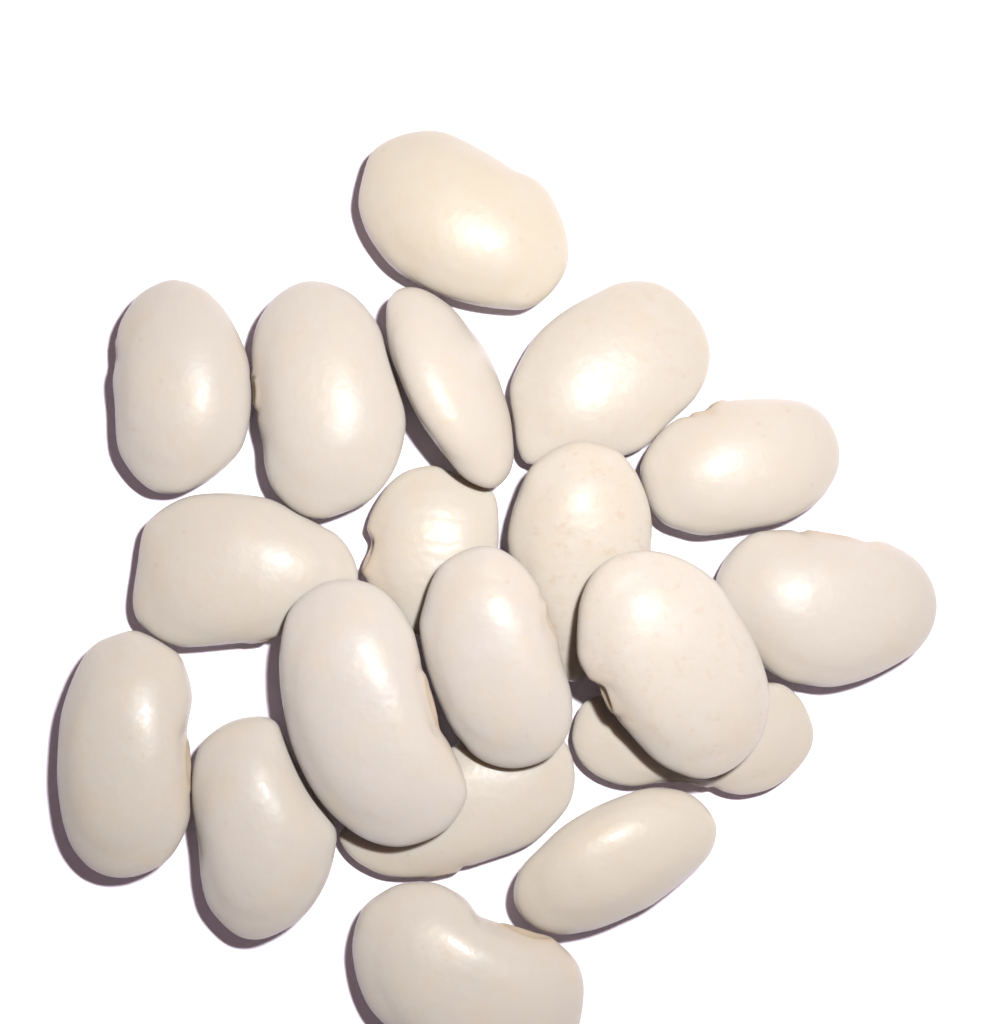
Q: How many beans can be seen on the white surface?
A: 19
